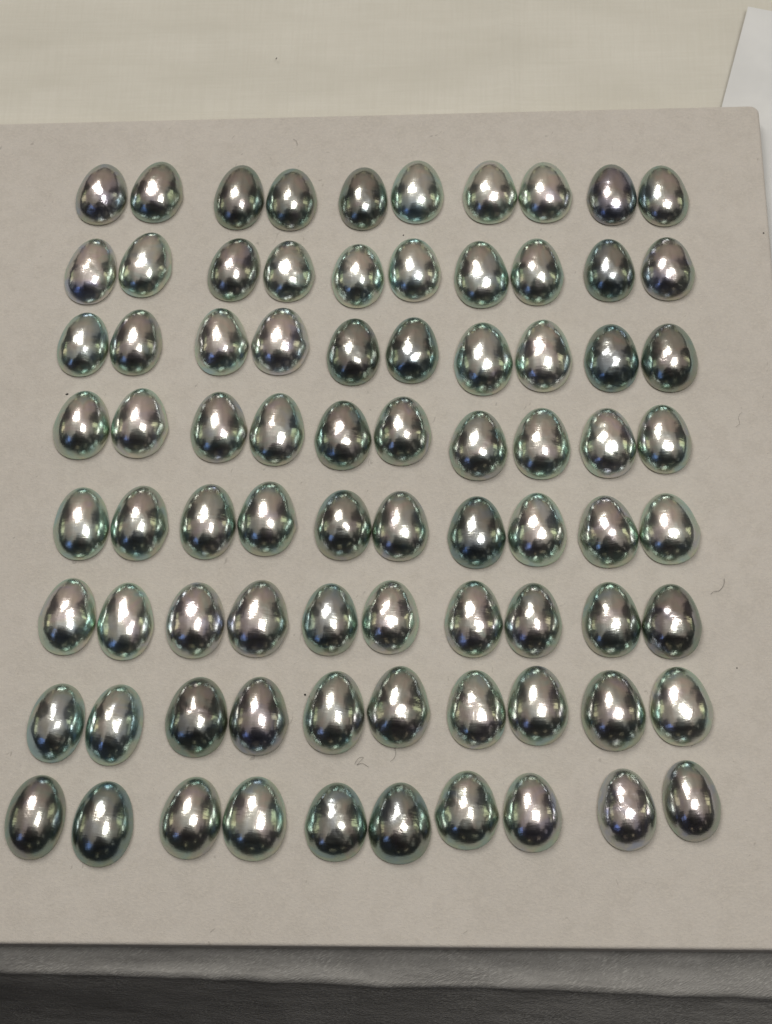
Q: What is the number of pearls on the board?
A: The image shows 80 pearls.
